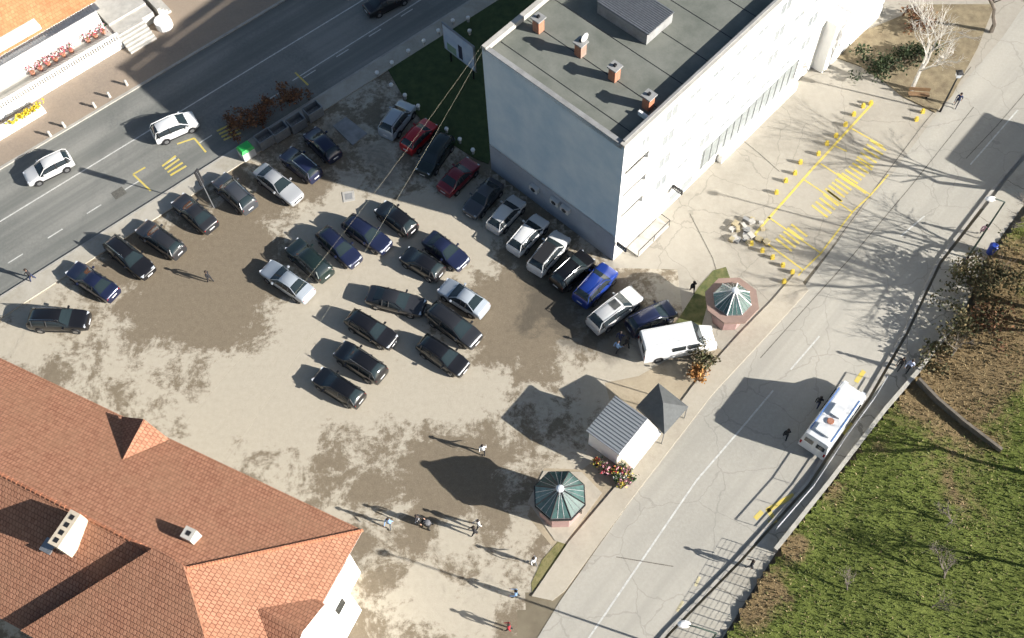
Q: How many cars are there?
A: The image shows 38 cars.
